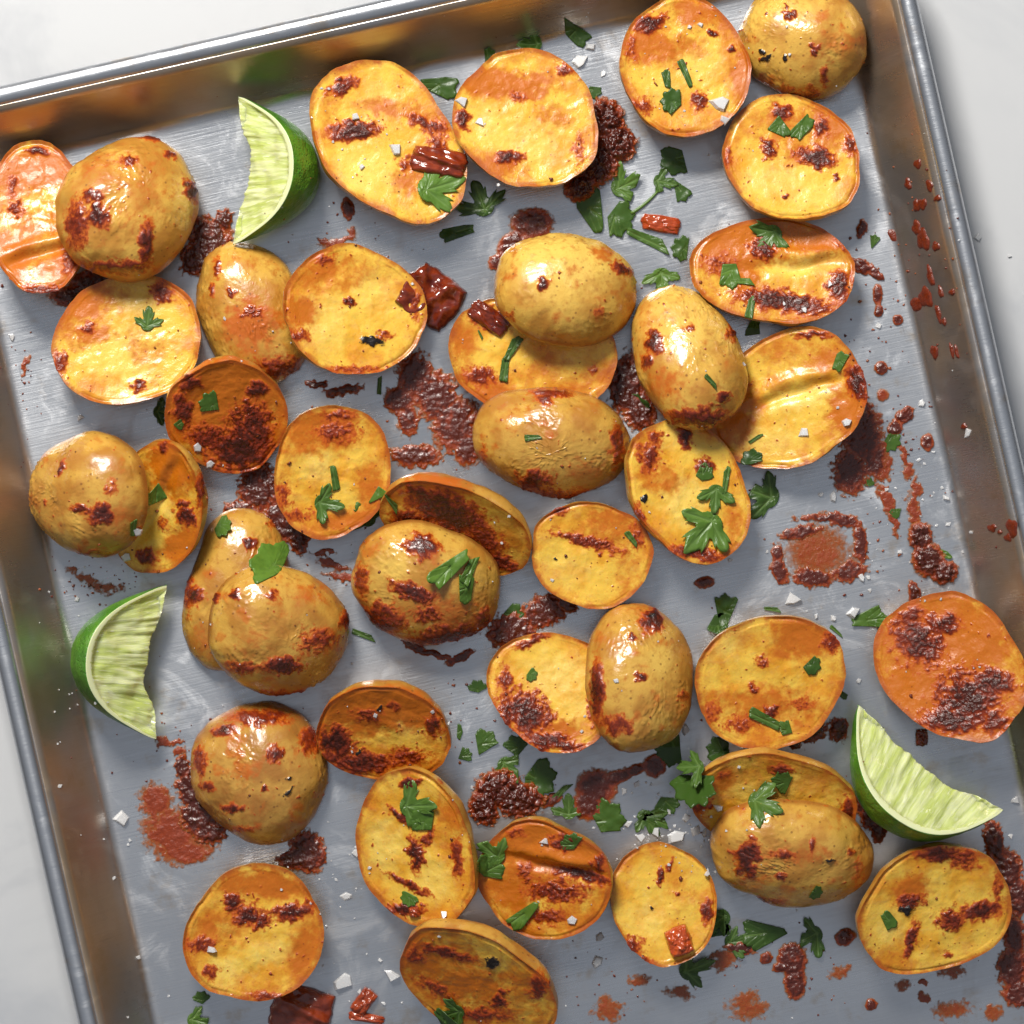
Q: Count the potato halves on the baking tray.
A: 40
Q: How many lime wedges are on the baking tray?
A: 3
